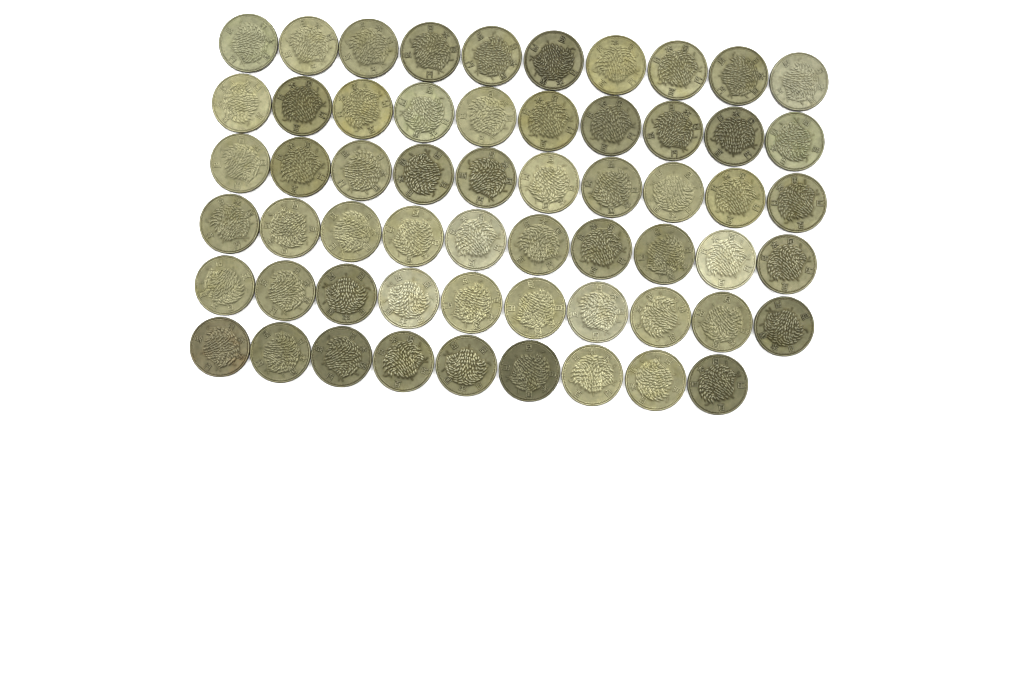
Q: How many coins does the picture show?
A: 59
